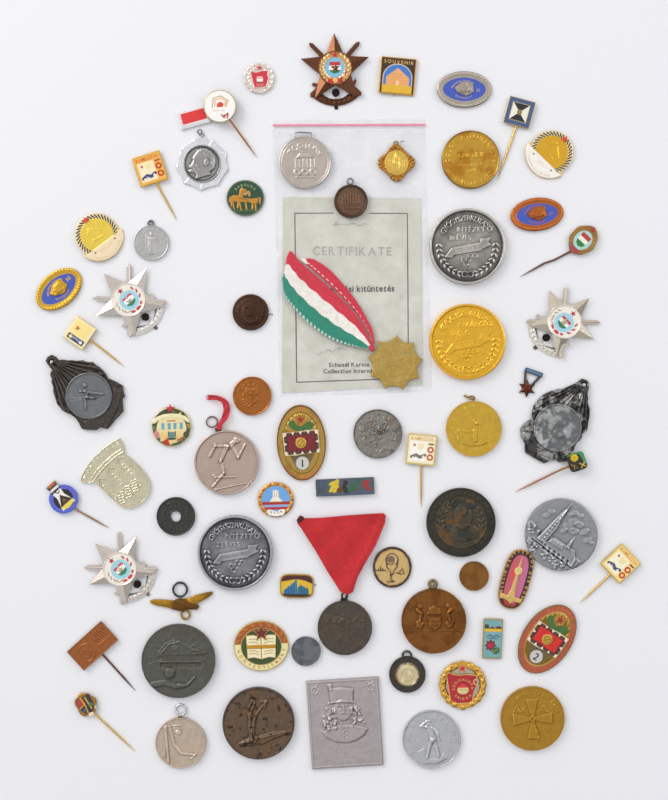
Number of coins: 15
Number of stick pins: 11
